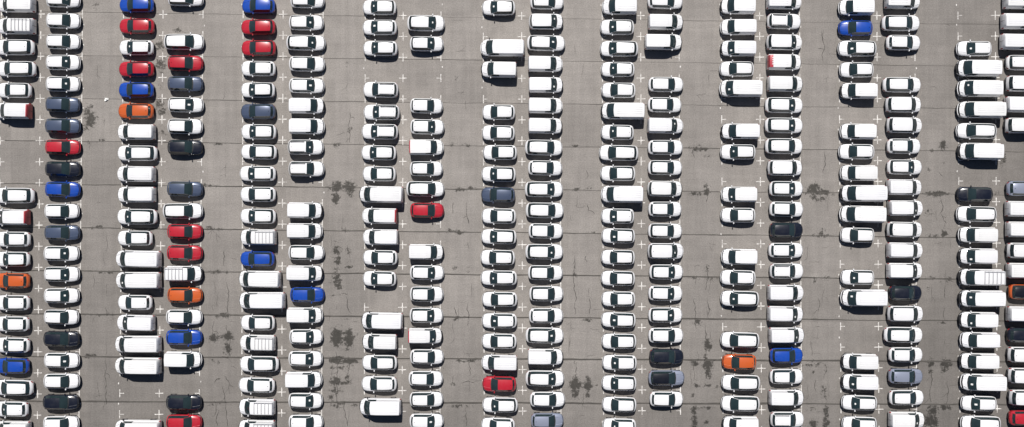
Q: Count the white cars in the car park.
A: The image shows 179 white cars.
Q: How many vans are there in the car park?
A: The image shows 117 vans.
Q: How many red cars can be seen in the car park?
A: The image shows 12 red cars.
